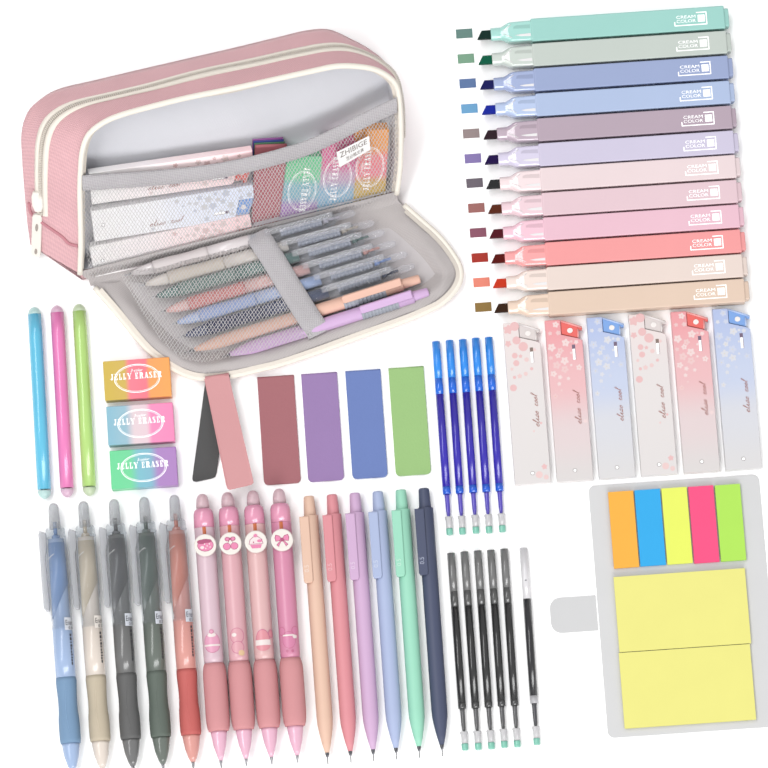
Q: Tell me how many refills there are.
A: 11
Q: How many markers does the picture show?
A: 12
